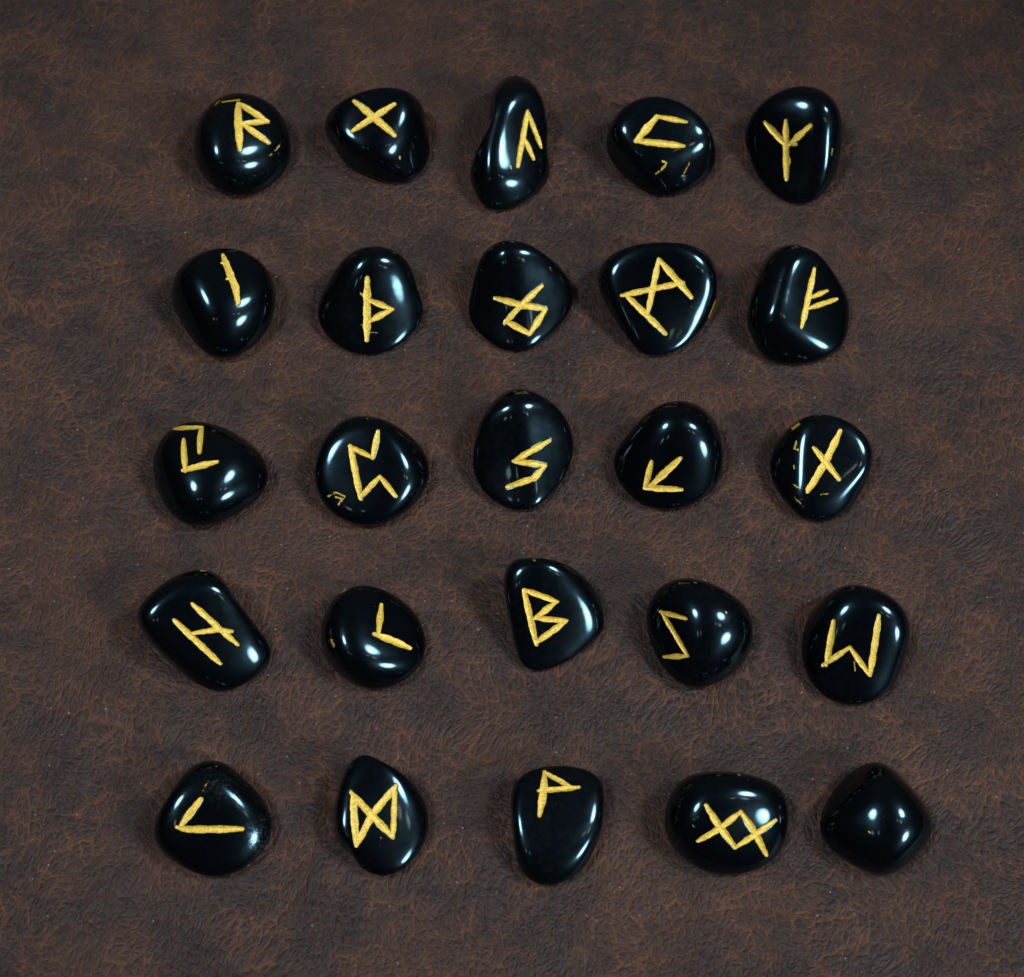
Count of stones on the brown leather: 25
